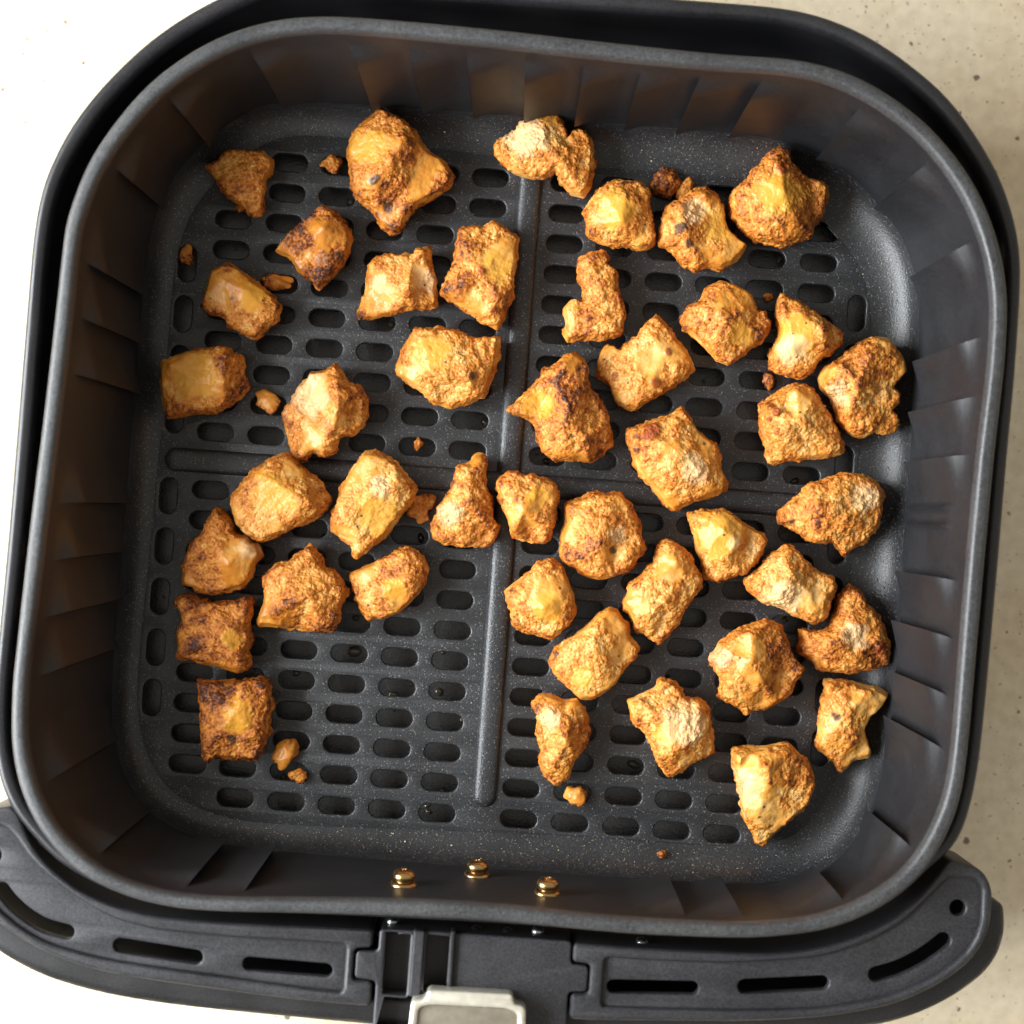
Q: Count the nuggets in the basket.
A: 43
